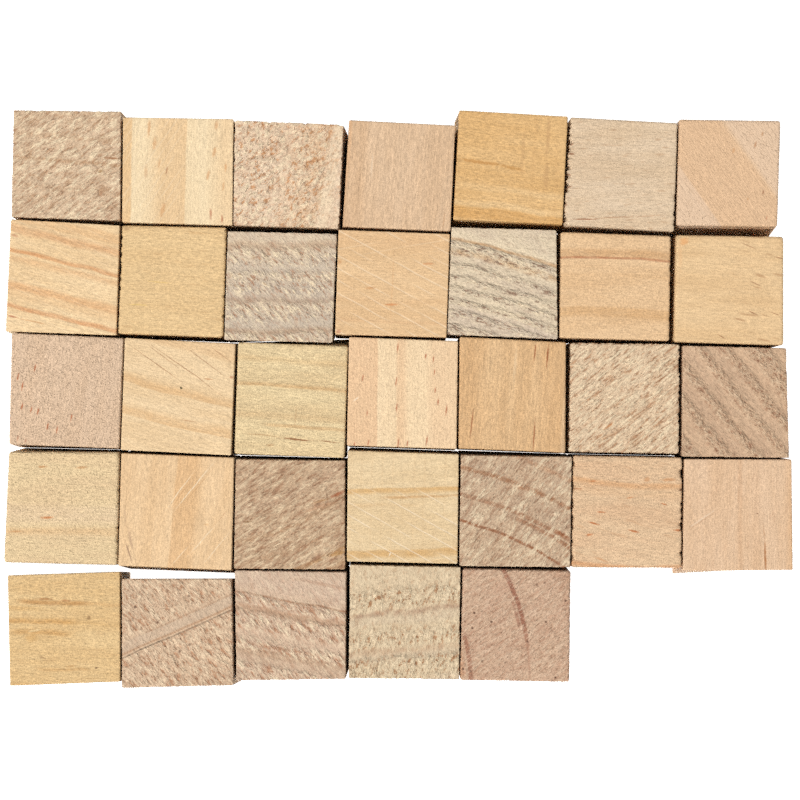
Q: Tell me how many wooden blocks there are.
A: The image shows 33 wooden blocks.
